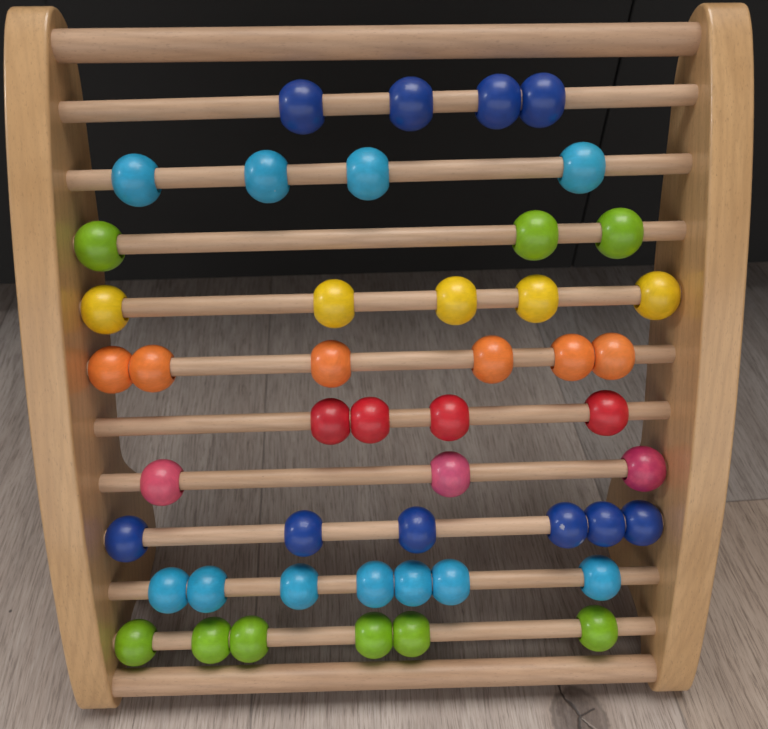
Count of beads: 48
